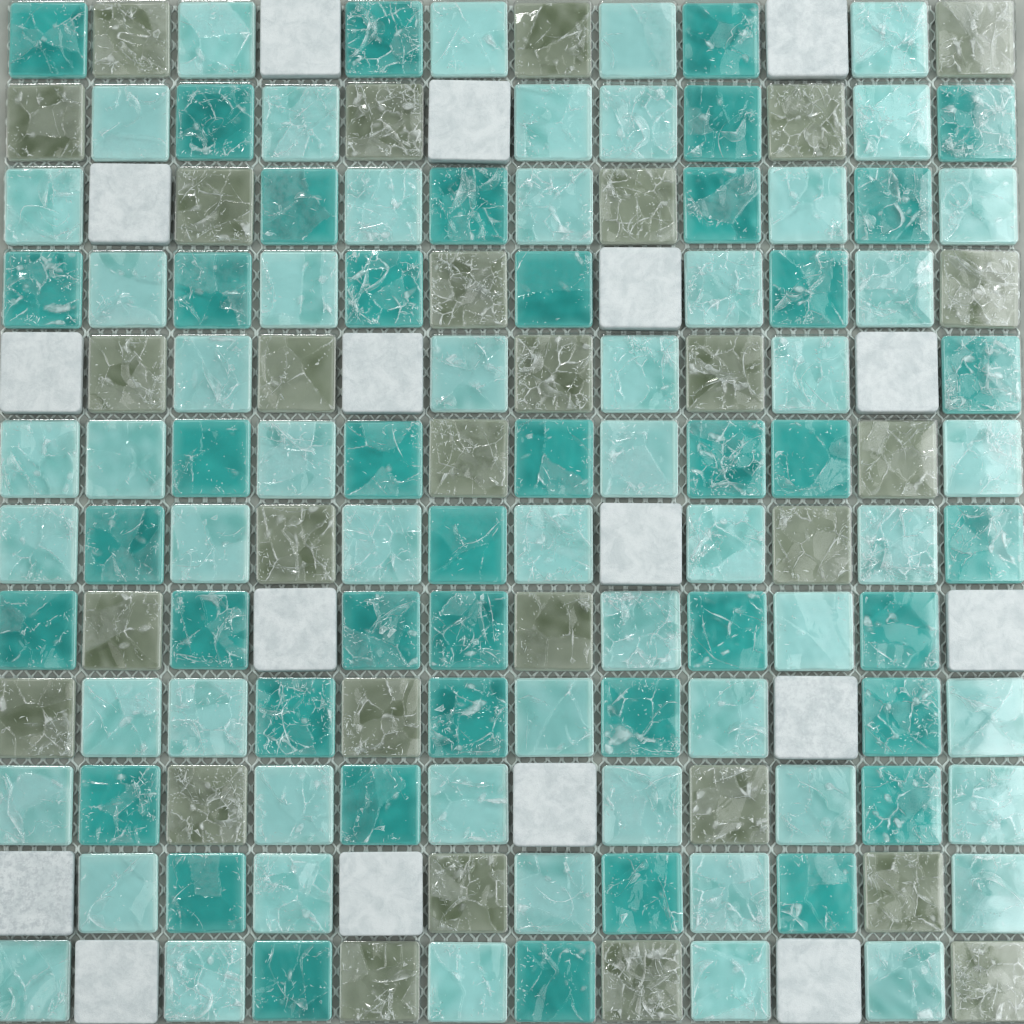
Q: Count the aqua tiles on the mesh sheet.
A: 56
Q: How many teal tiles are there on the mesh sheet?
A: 42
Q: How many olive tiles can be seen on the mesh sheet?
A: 29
